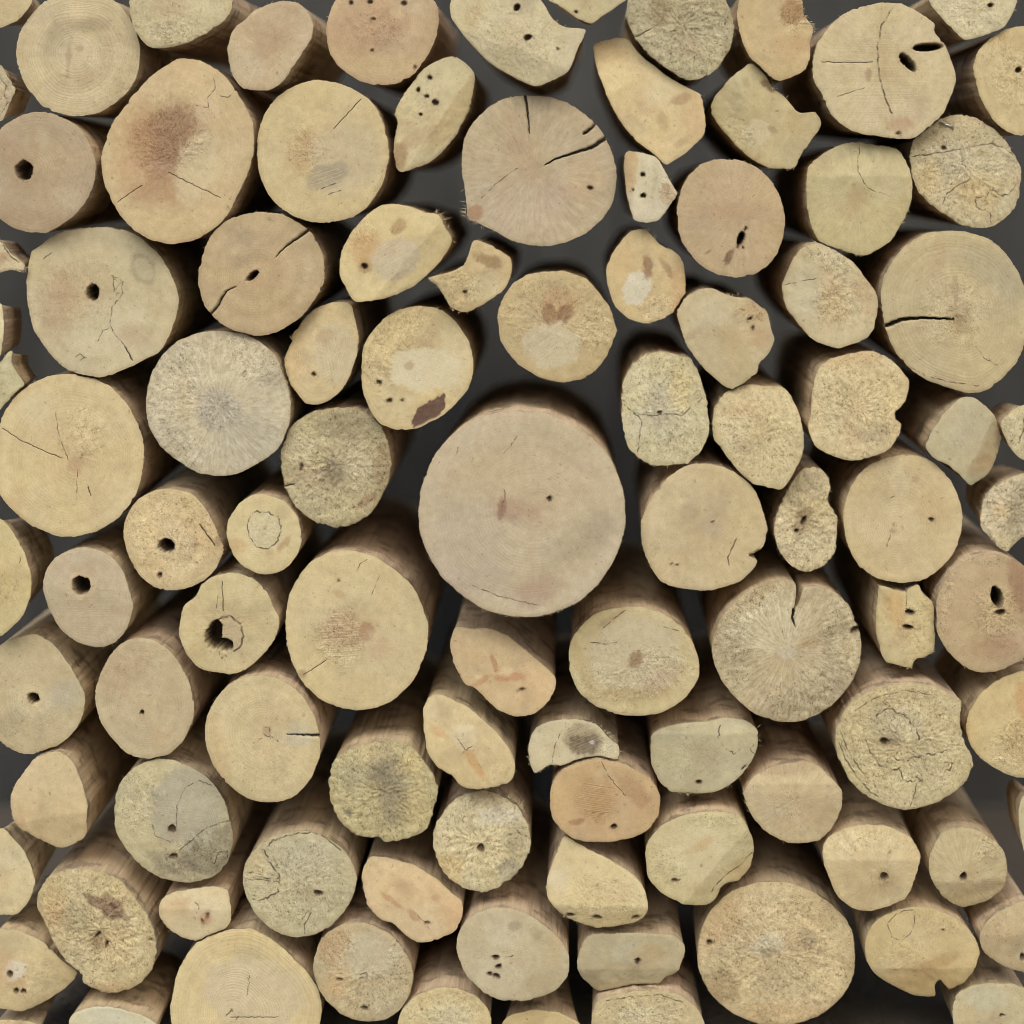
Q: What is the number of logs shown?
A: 100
